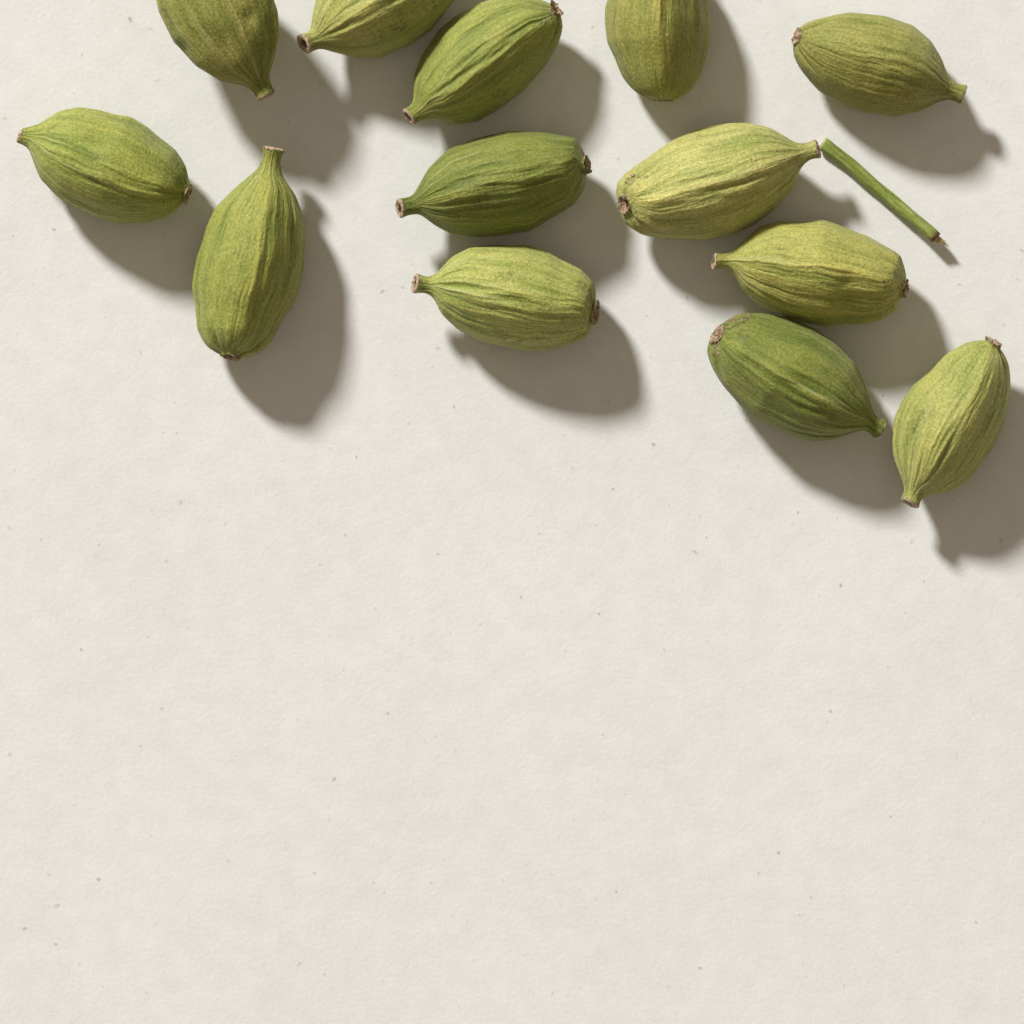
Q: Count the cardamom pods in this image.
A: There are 13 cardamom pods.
